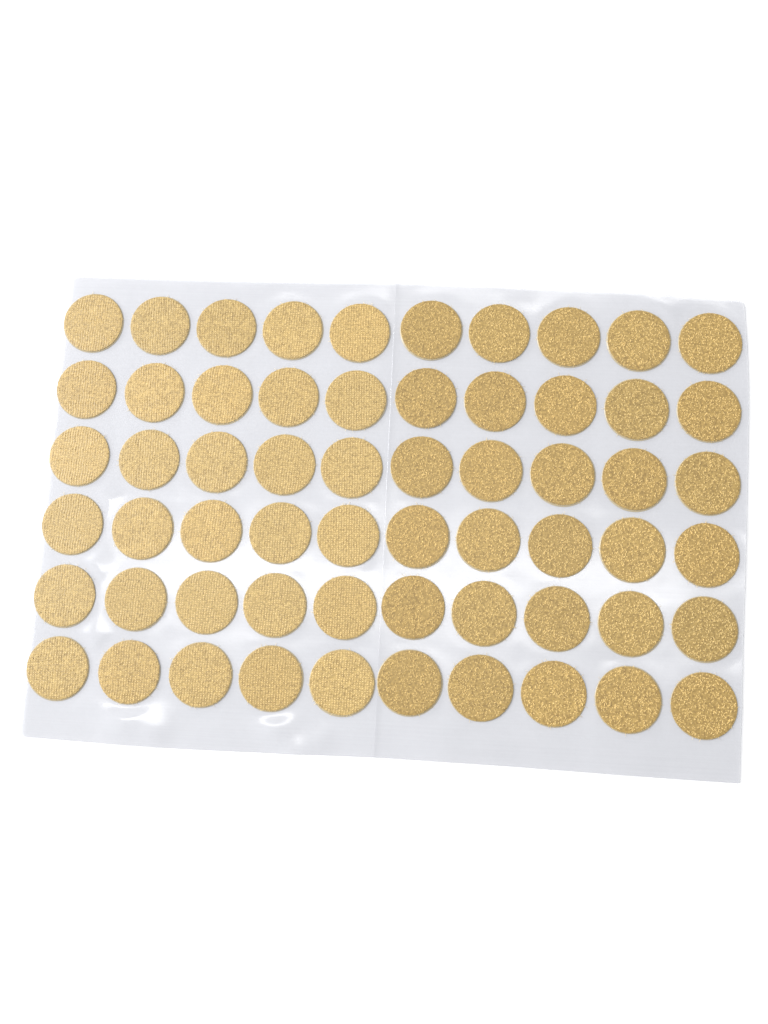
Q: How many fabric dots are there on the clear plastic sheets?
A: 60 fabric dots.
